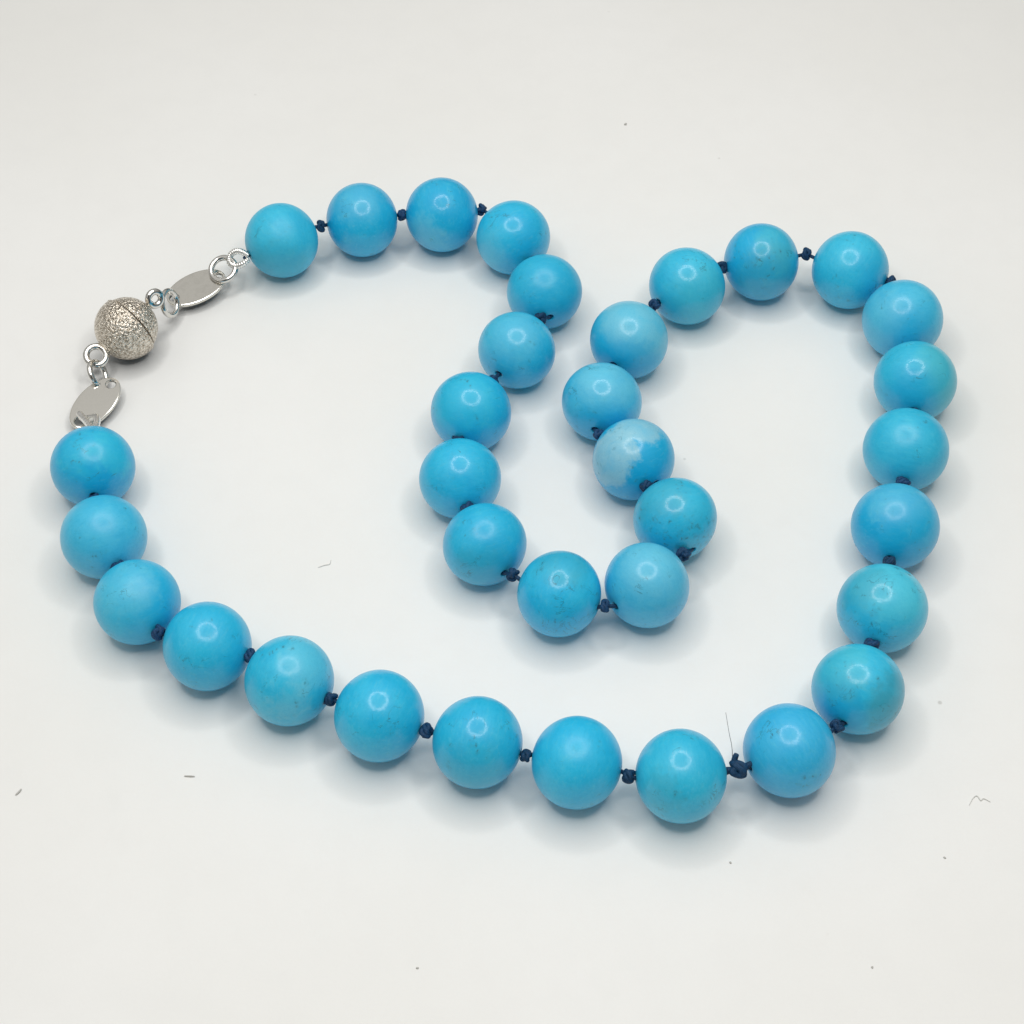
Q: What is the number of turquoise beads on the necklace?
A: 34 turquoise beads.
